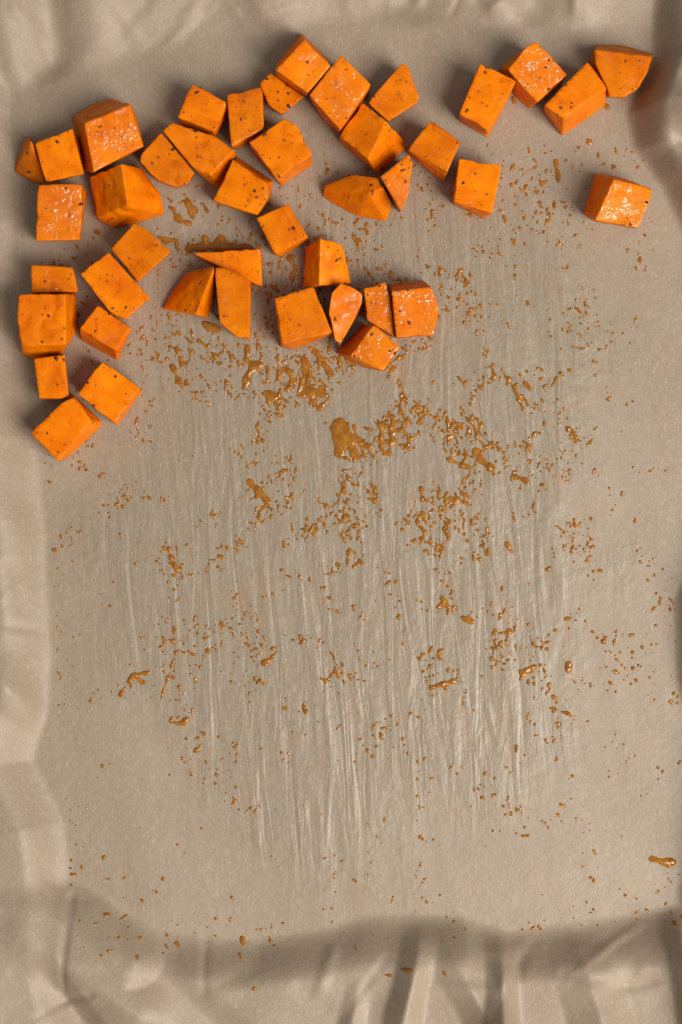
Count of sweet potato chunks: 43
